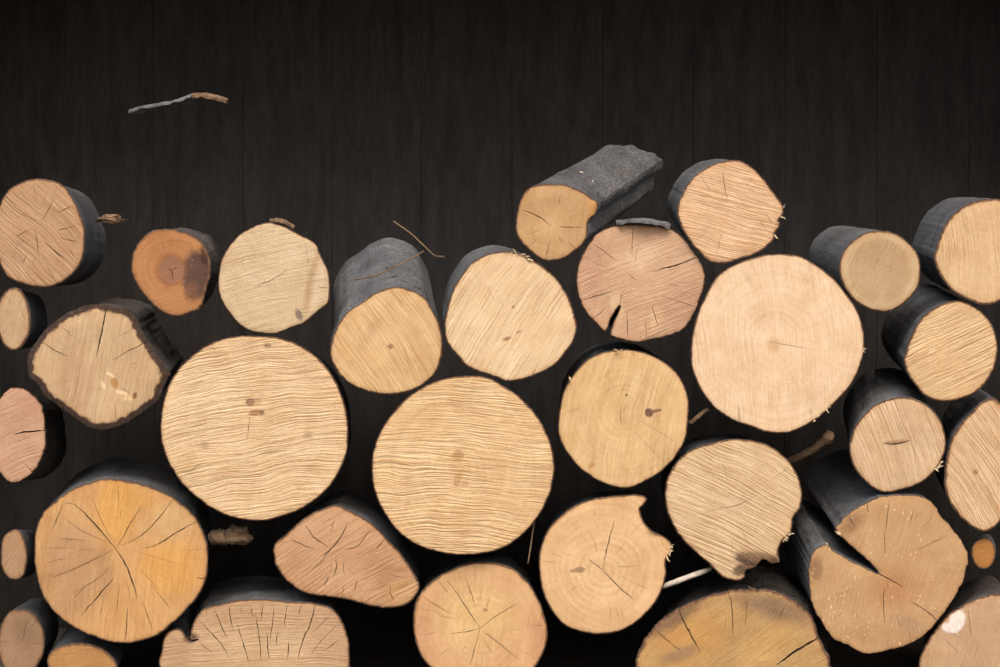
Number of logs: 33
